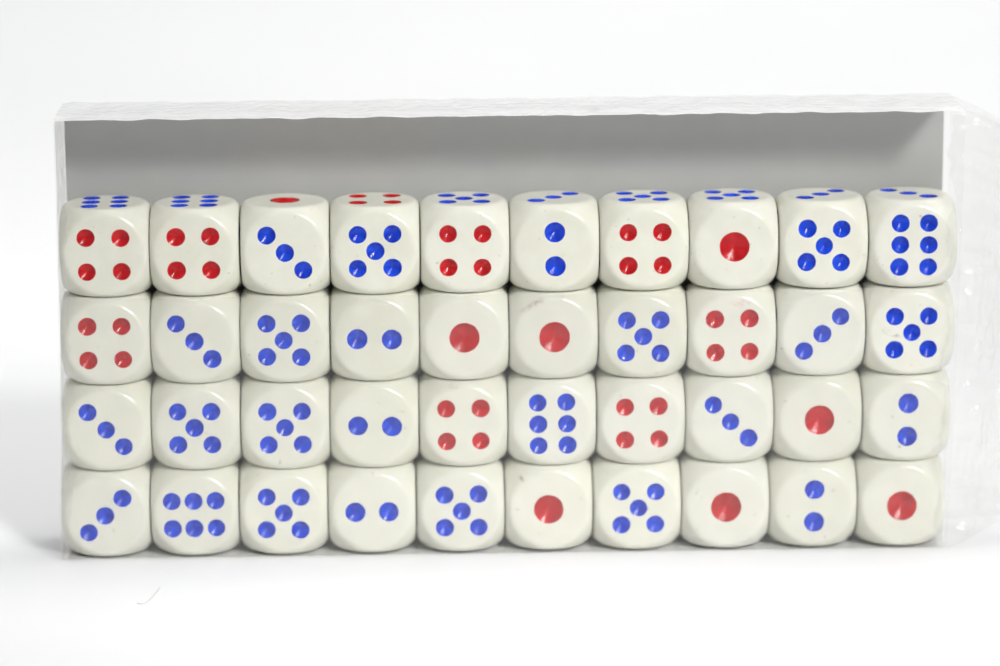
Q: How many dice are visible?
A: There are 40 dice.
